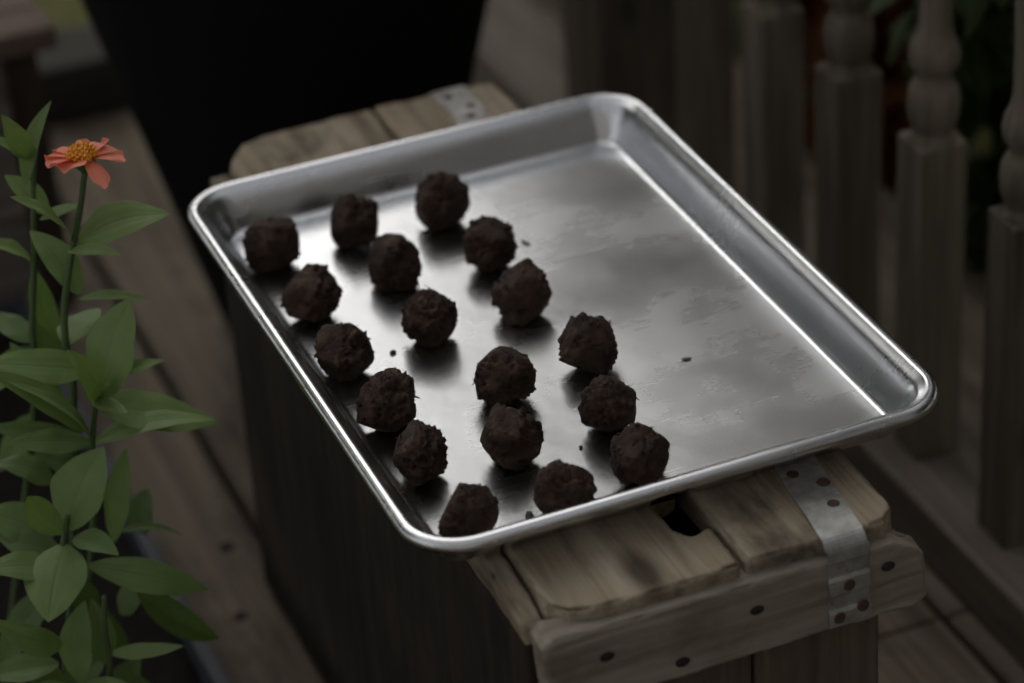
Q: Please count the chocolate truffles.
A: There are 18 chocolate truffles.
